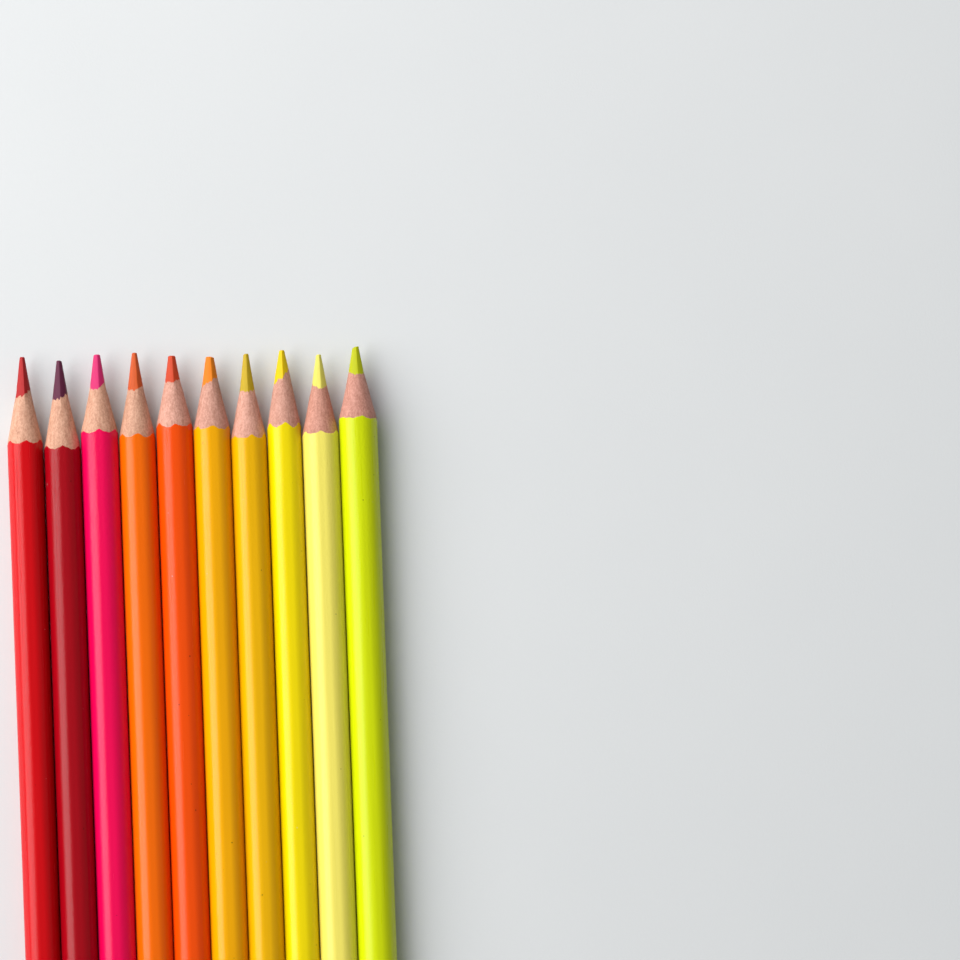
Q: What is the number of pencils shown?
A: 10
